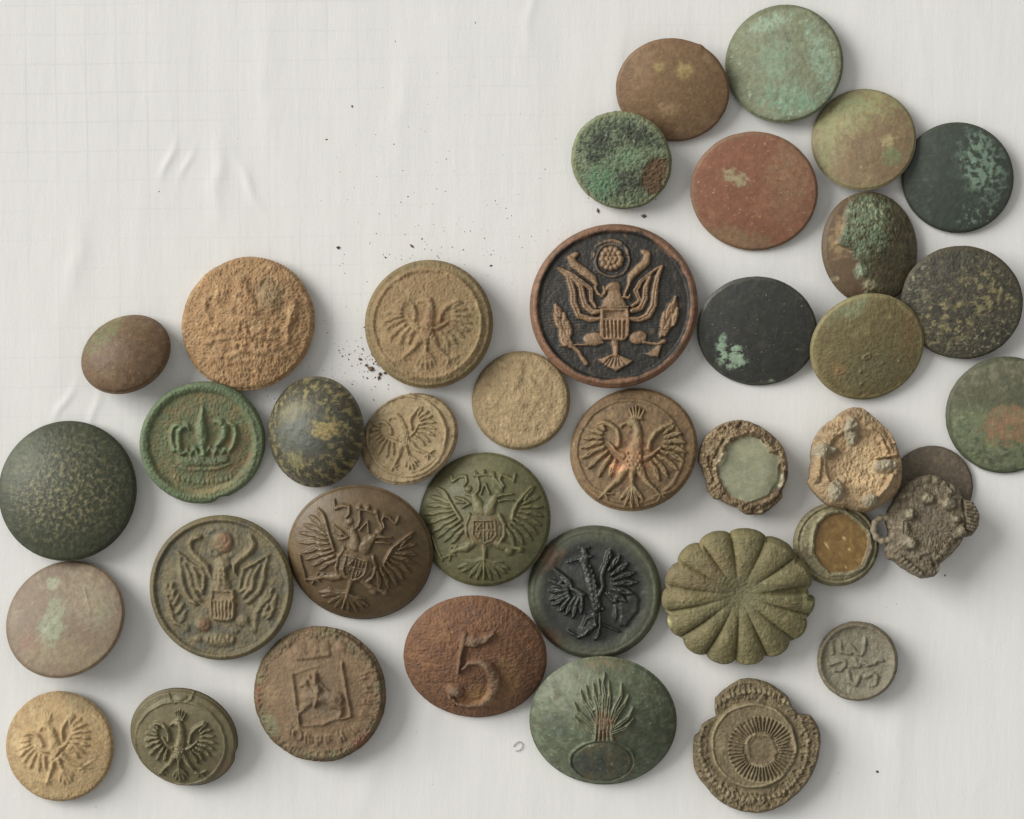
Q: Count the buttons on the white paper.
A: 39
